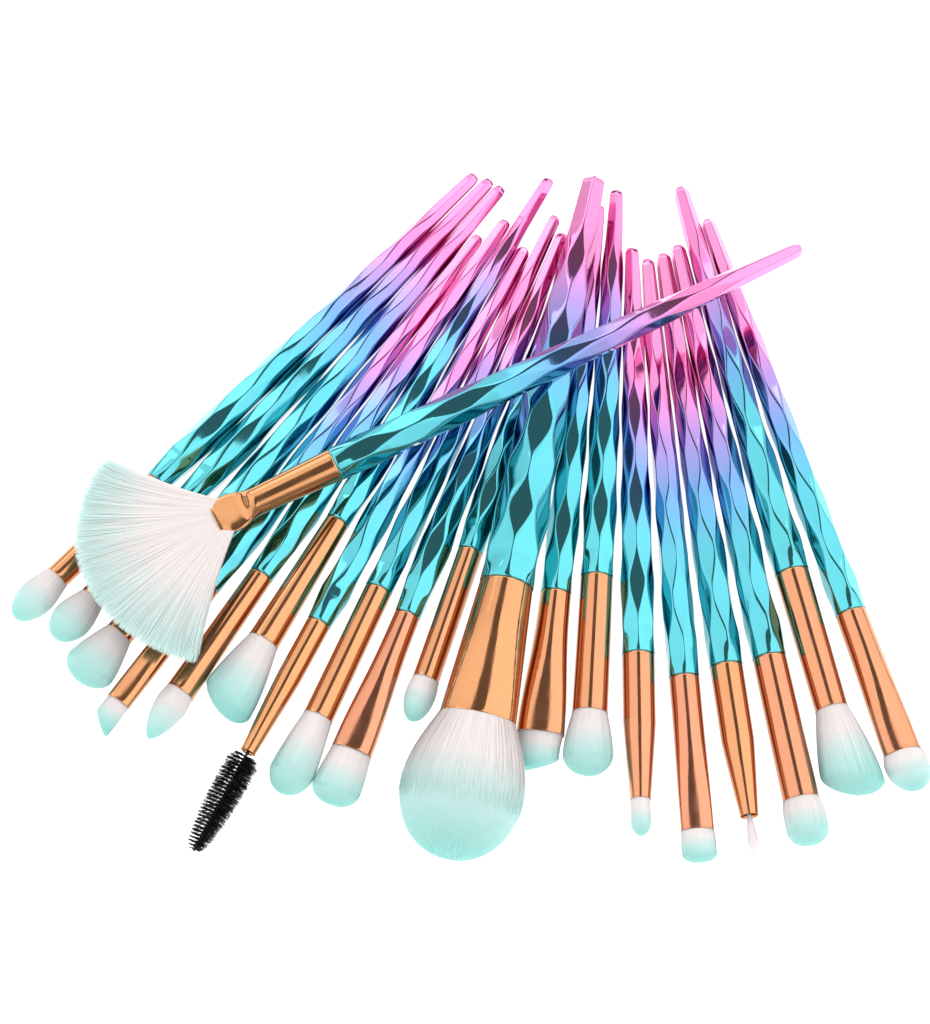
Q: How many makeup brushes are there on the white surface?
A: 20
